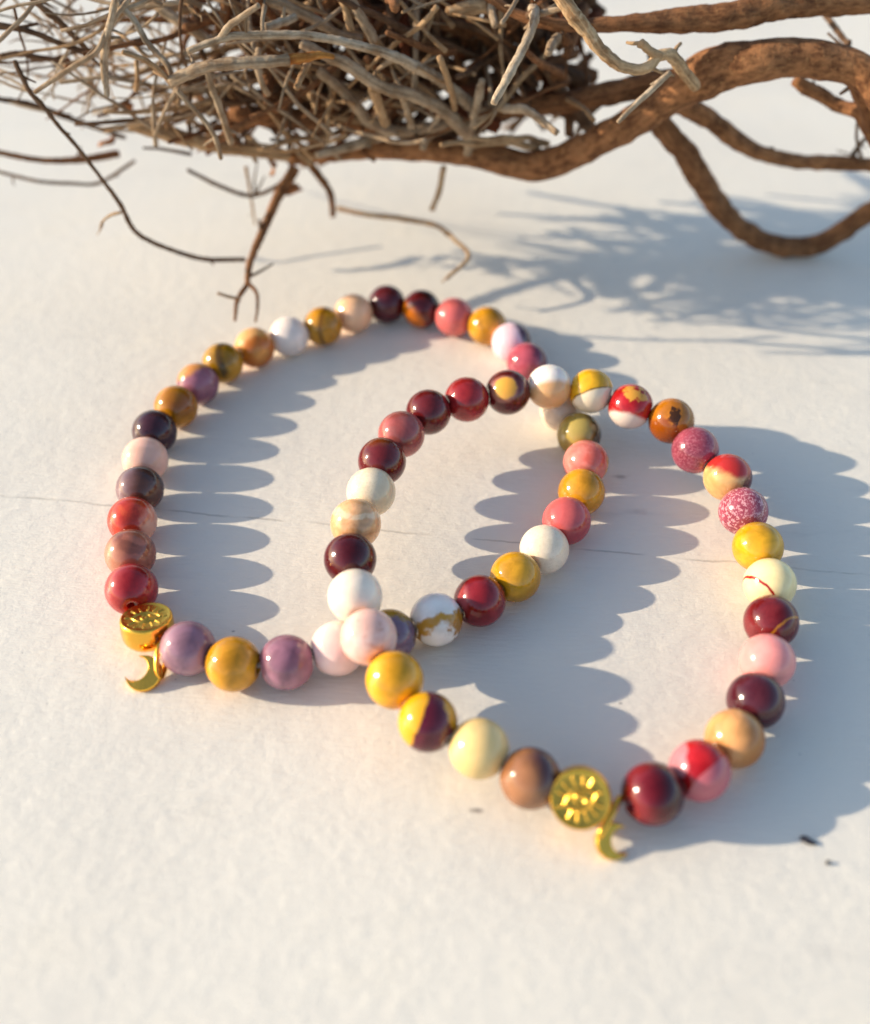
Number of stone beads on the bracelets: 62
